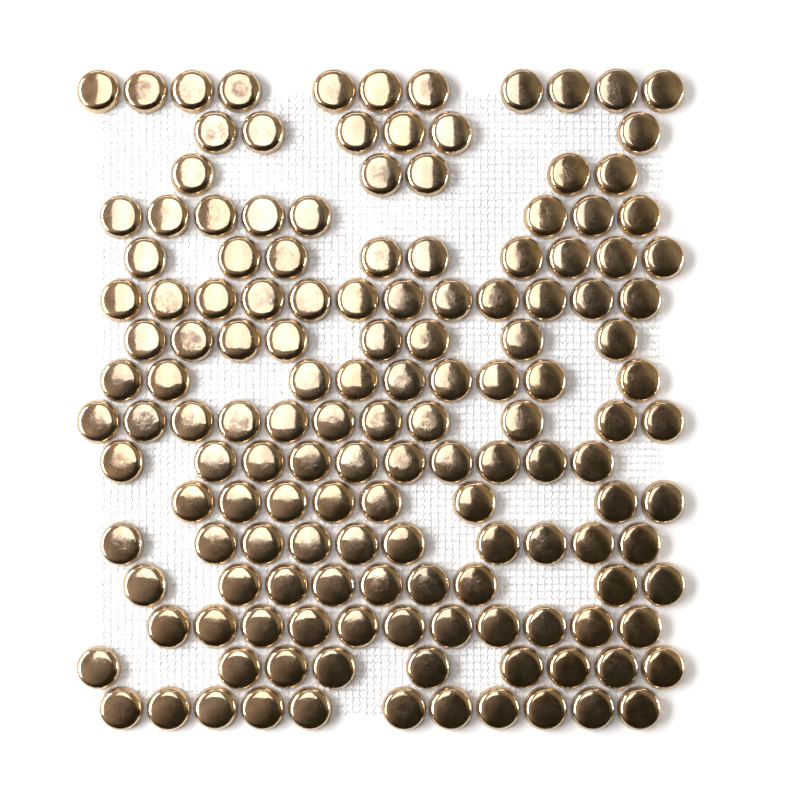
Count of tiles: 147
